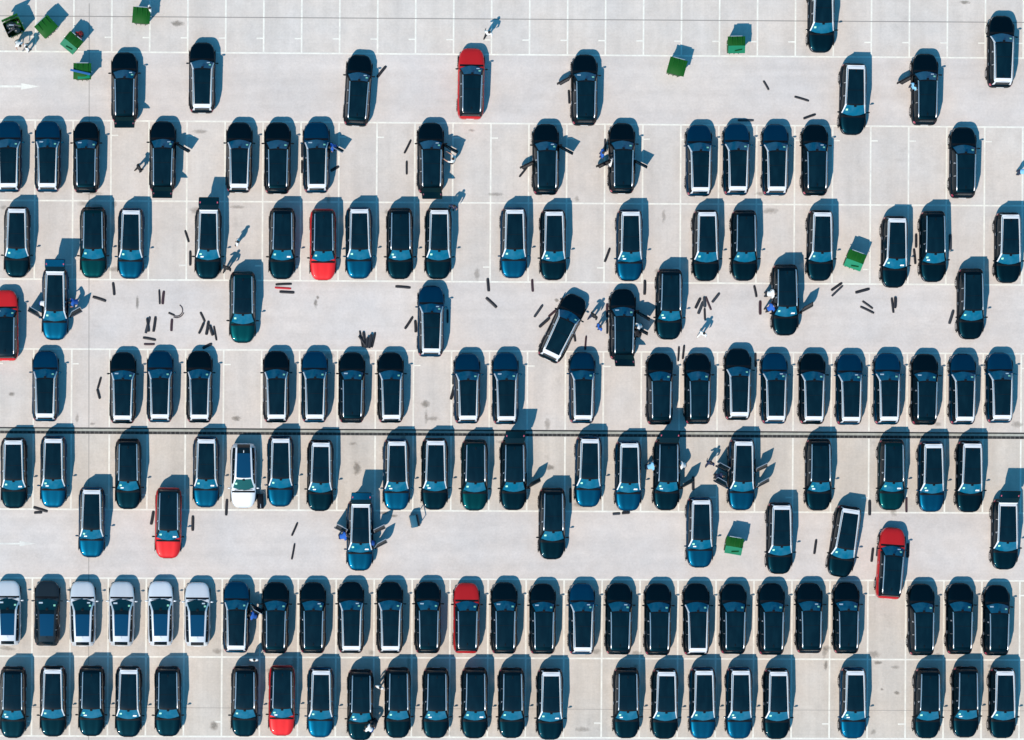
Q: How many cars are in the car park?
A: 149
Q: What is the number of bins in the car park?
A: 9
